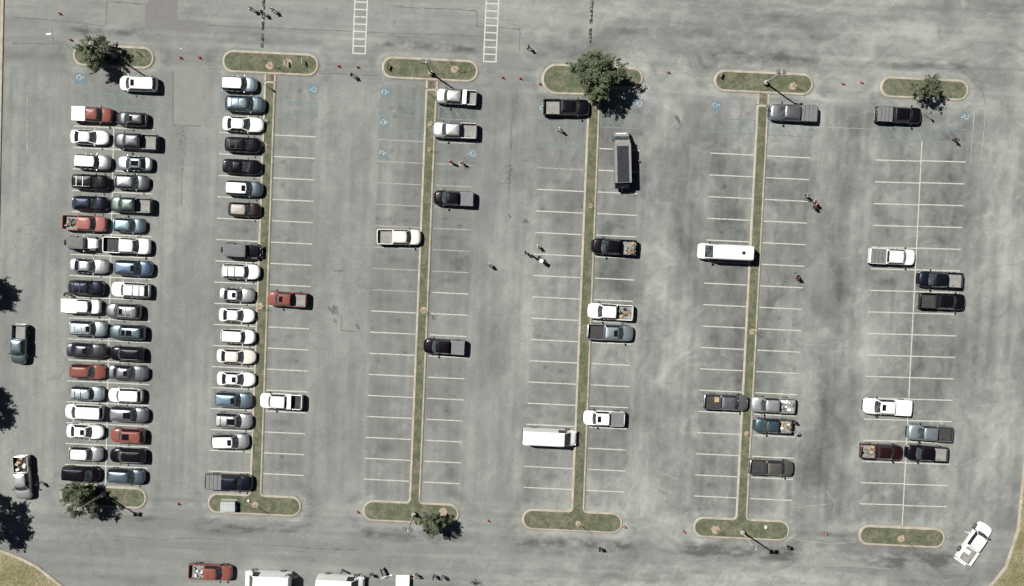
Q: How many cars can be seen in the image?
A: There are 48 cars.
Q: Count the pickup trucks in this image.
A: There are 36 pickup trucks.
